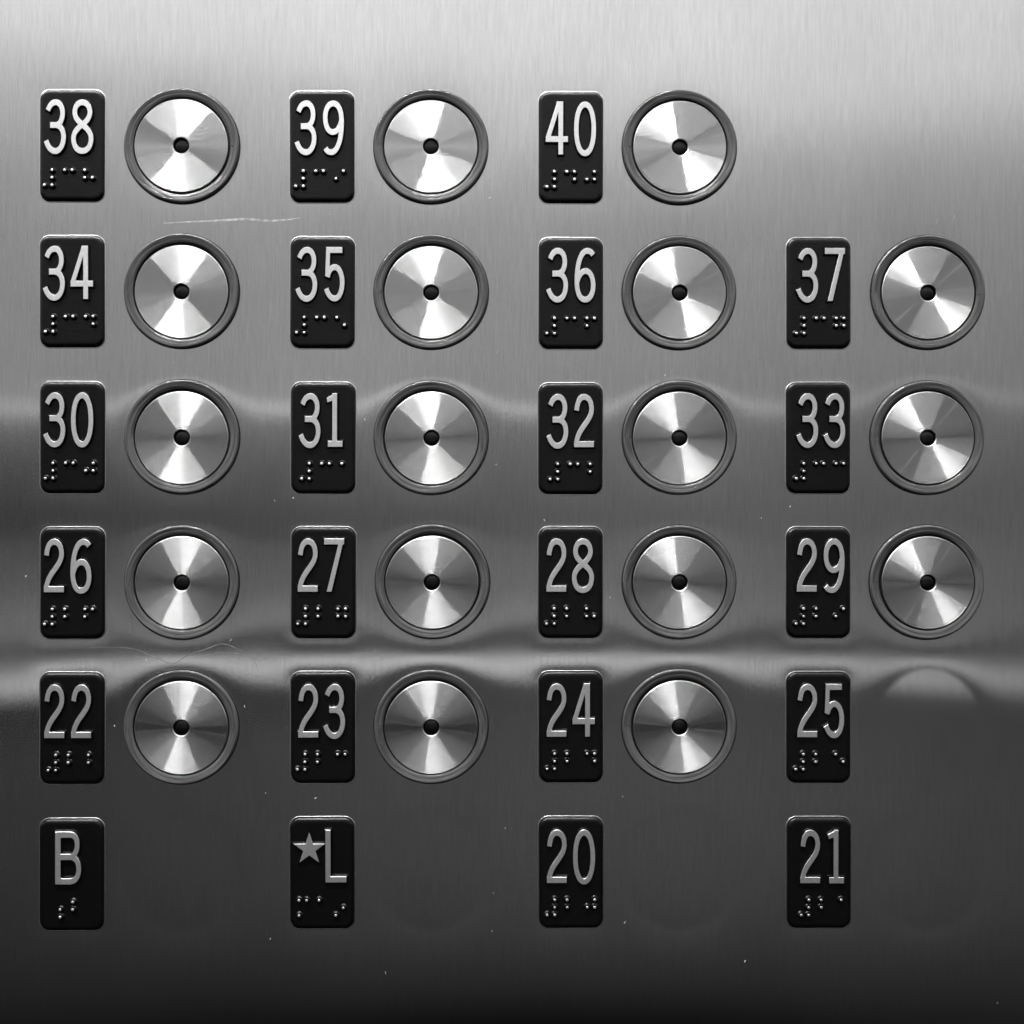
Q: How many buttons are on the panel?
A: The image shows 18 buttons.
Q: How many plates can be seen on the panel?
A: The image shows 23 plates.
